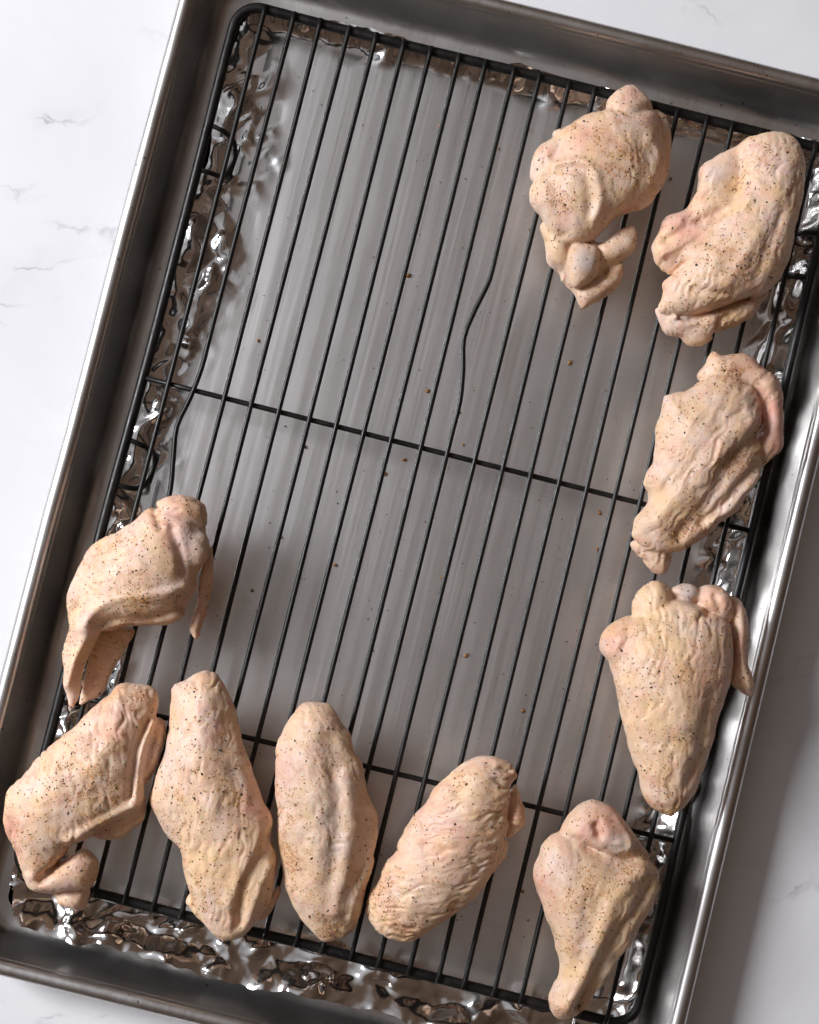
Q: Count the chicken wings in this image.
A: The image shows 10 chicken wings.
